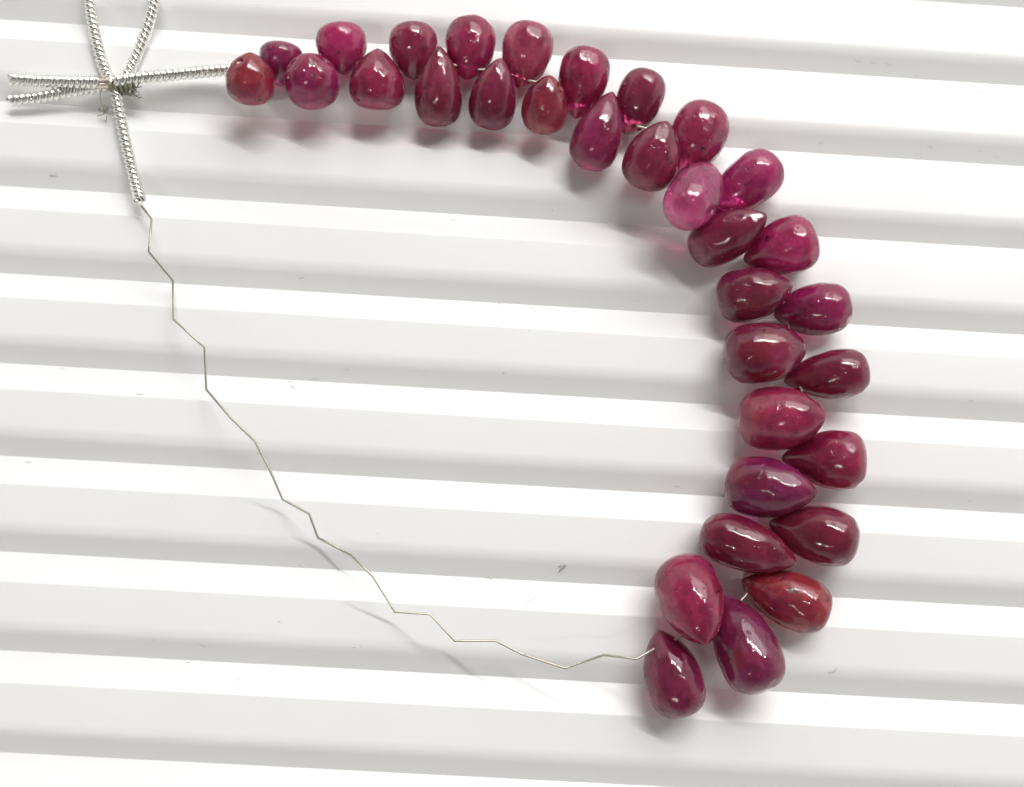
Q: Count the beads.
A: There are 33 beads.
